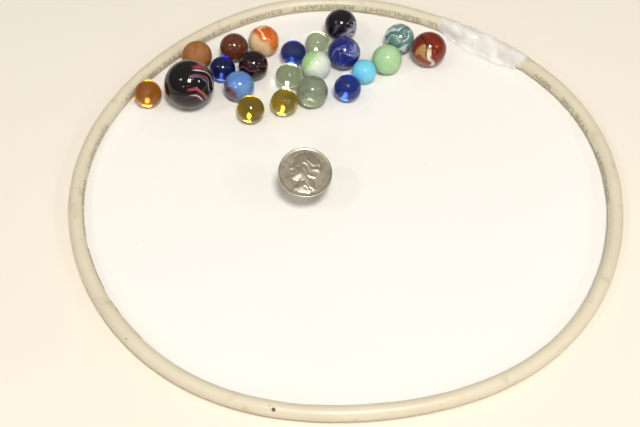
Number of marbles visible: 22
